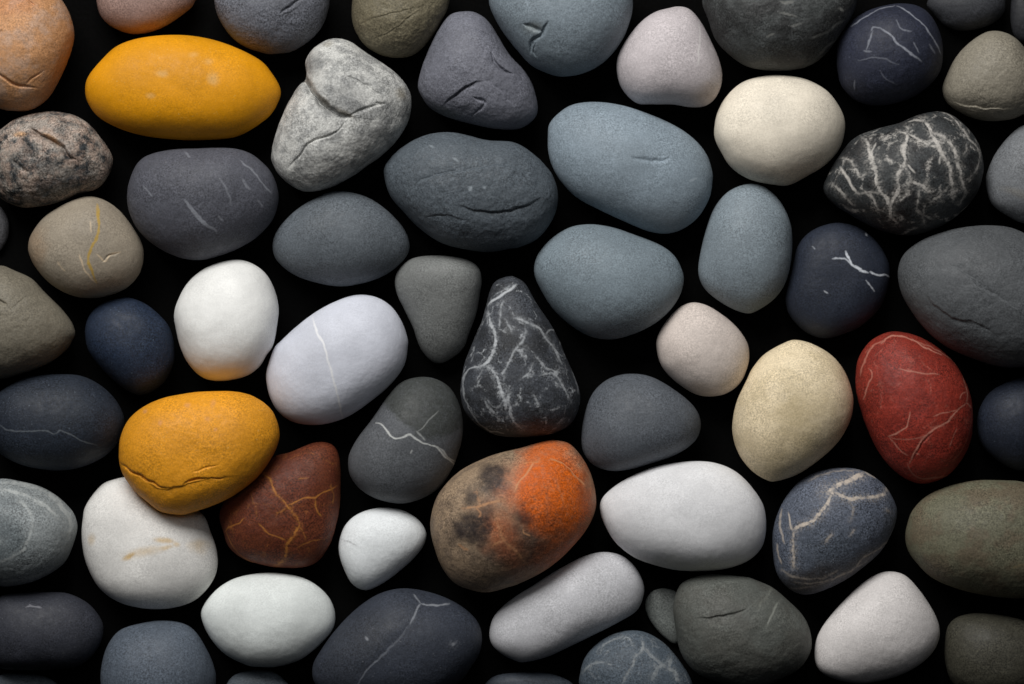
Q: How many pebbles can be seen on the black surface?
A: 63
